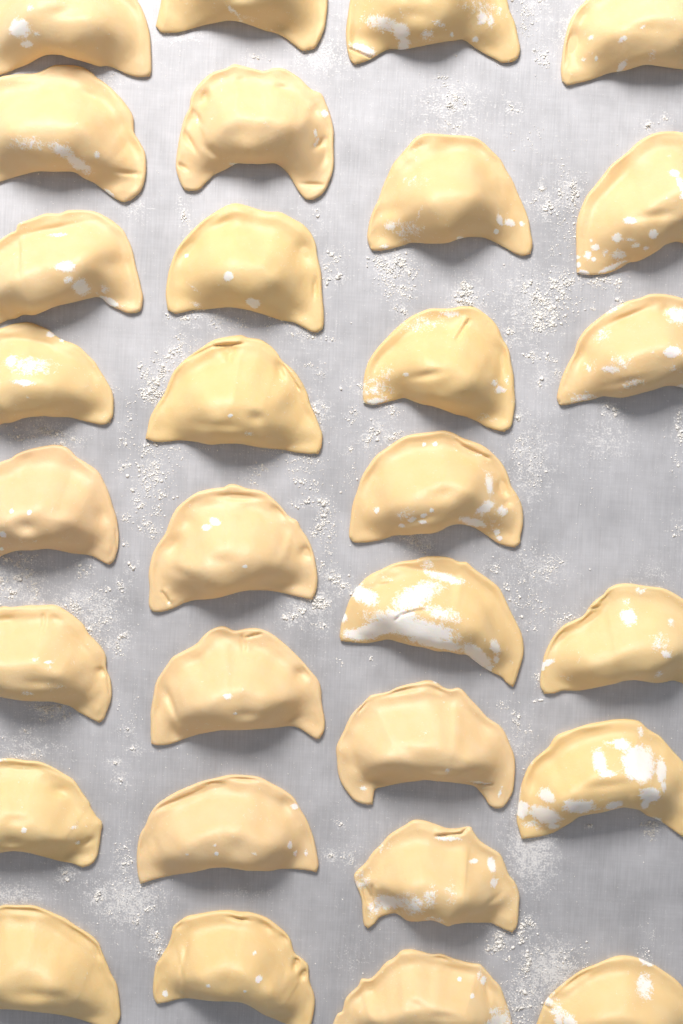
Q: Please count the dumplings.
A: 30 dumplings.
